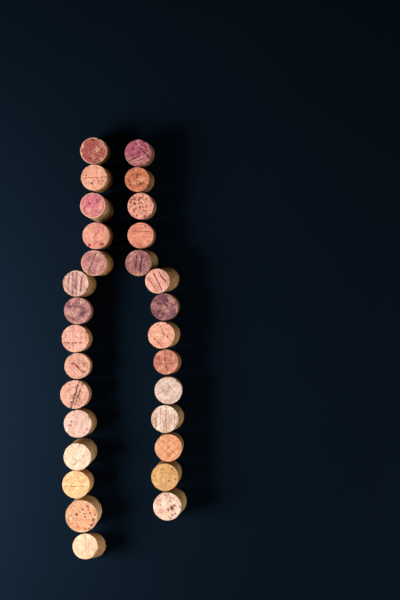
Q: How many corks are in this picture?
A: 29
